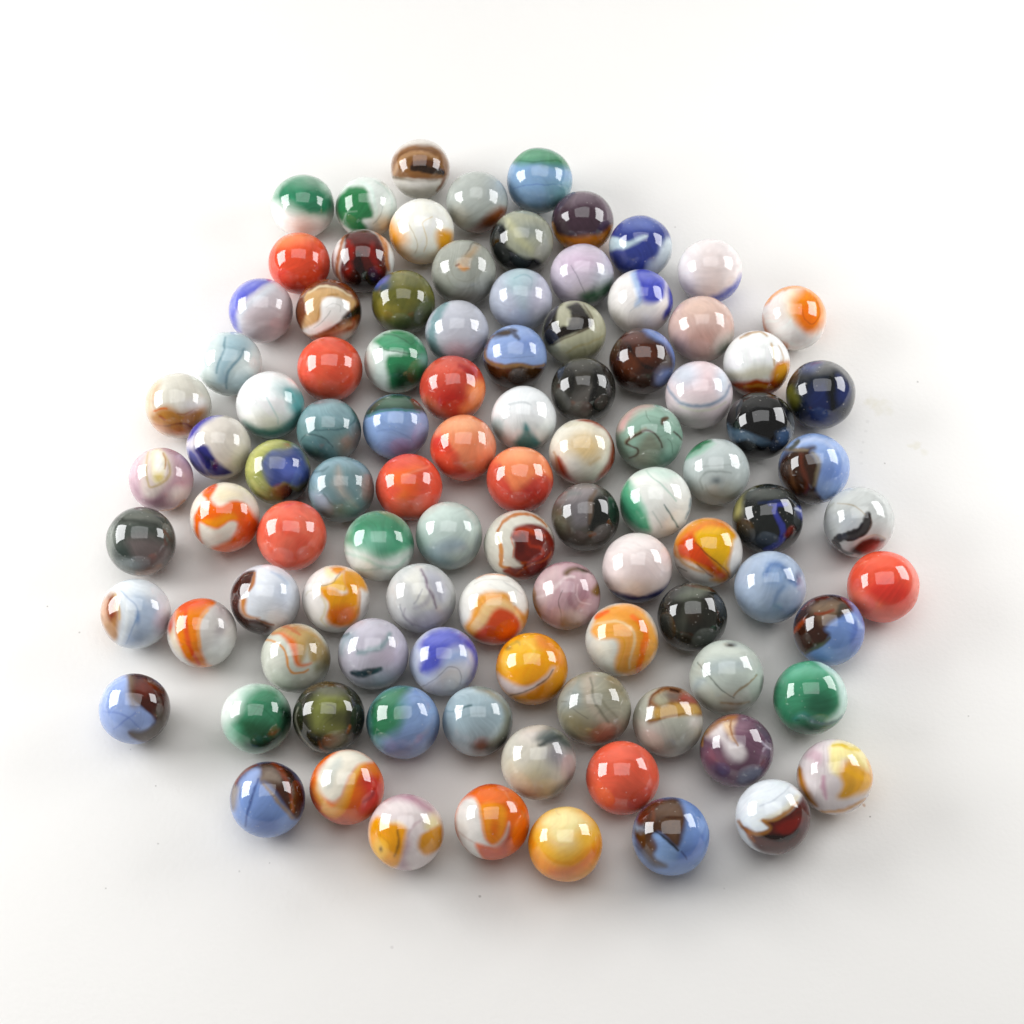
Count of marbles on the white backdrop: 98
